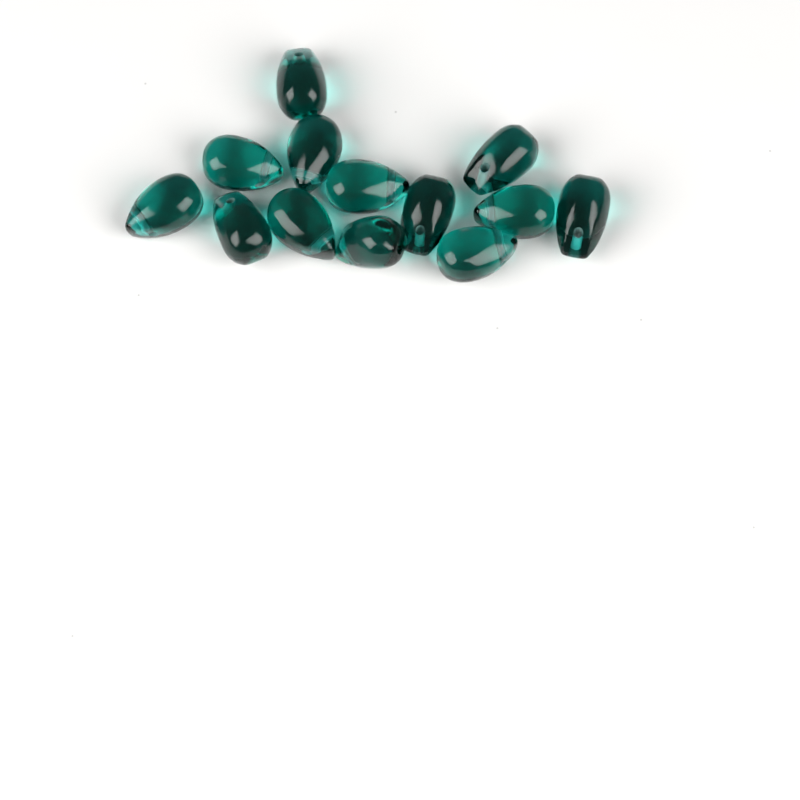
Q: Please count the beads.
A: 13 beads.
